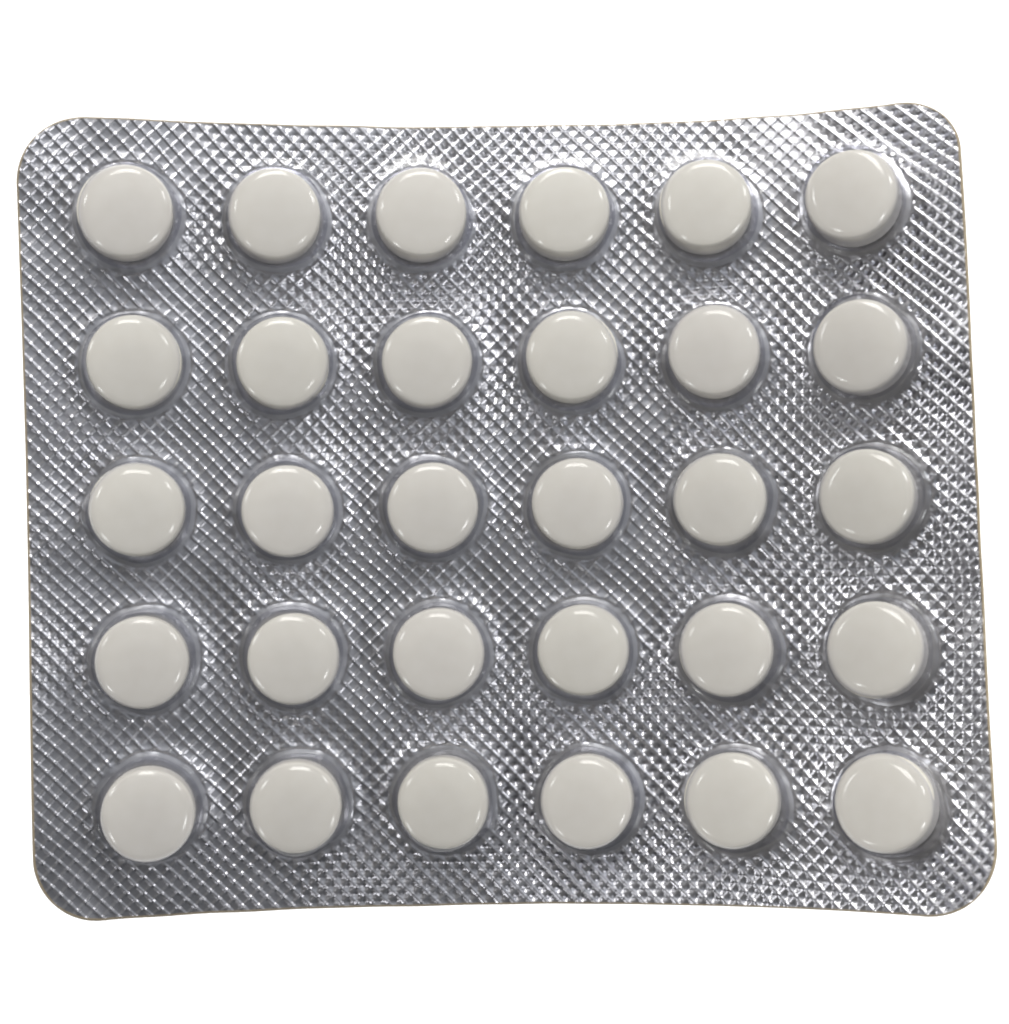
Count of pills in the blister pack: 30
